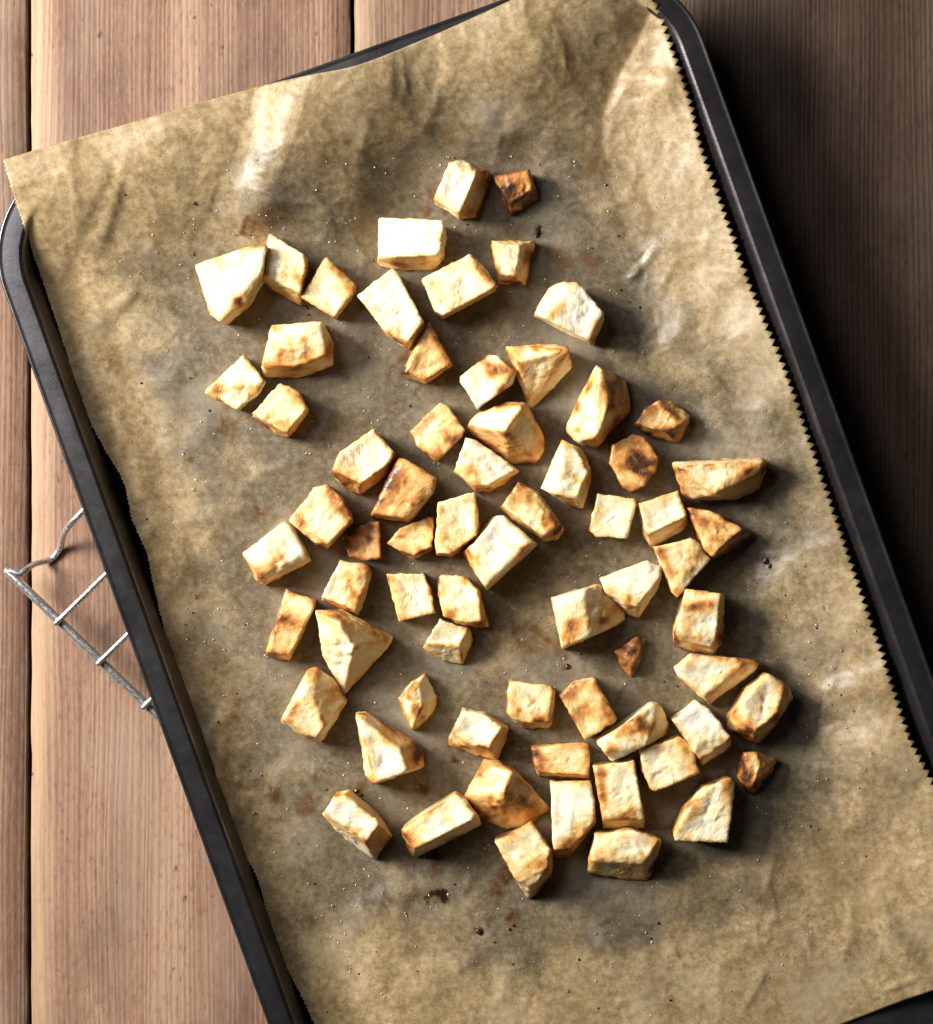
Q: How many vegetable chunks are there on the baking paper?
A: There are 68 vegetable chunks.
